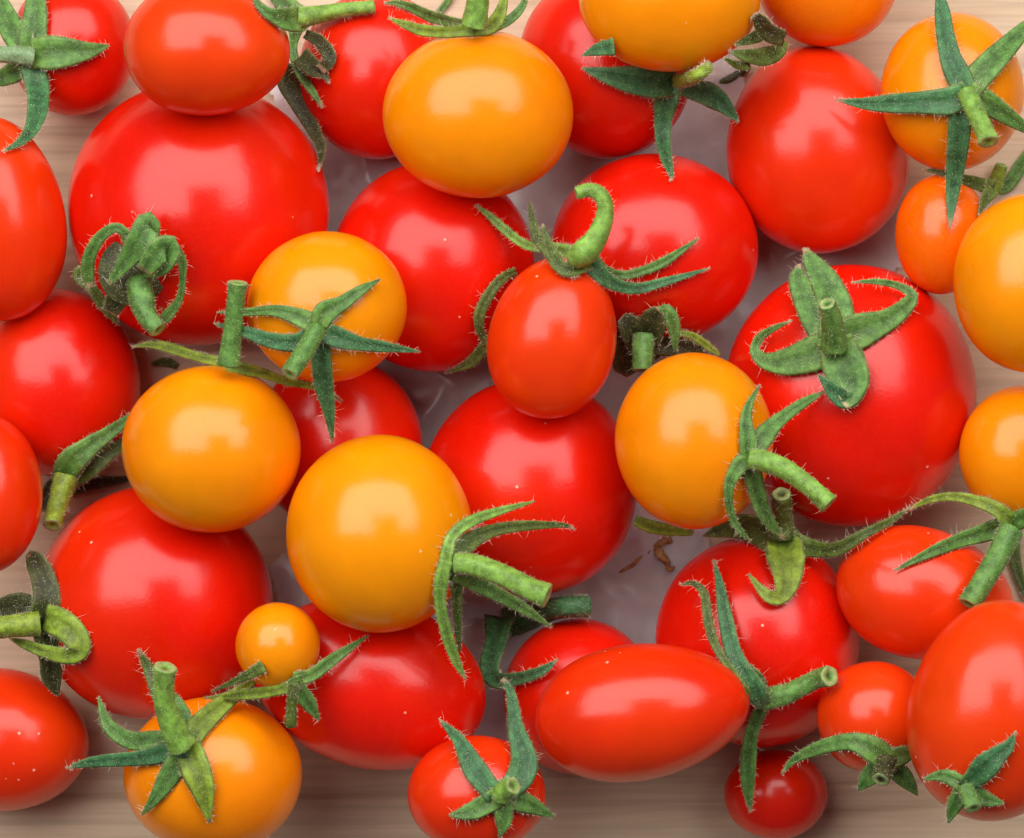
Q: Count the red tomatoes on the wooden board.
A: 26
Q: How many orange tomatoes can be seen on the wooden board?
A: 13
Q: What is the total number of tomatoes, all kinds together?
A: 39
